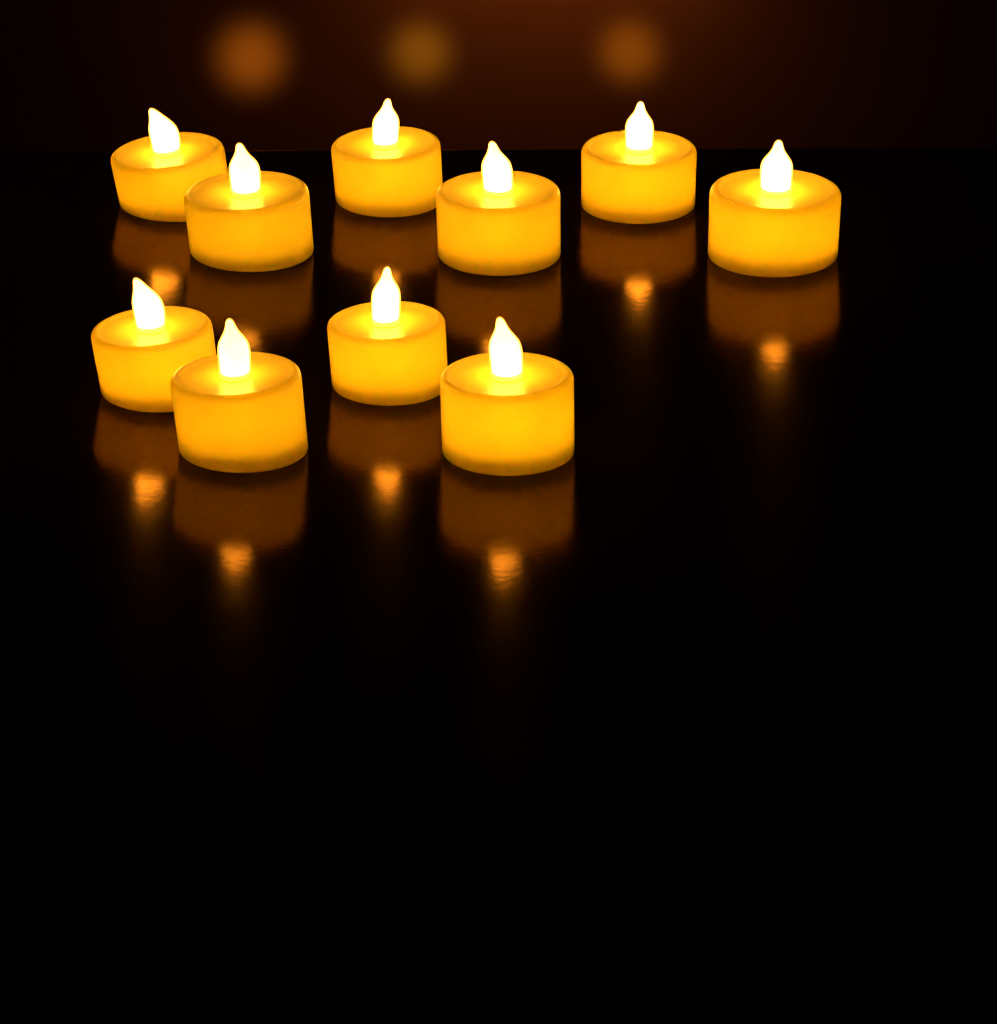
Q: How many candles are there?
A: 10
